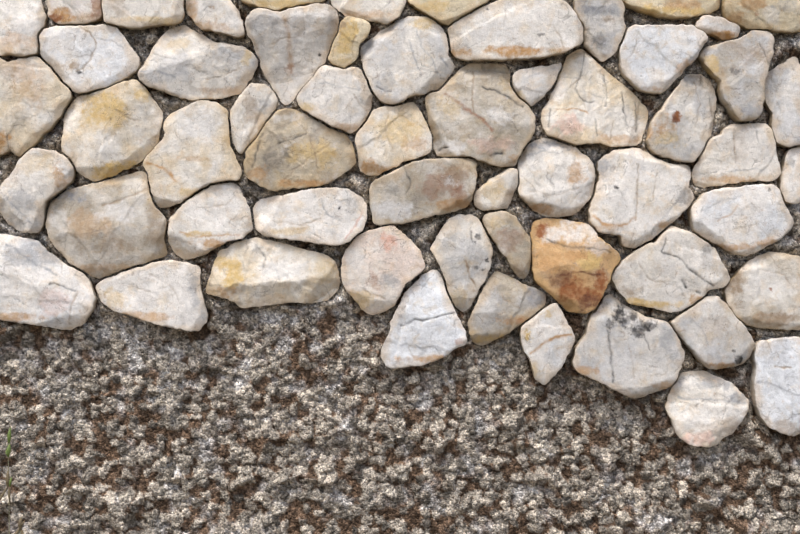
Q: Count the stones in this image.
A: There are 58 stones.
